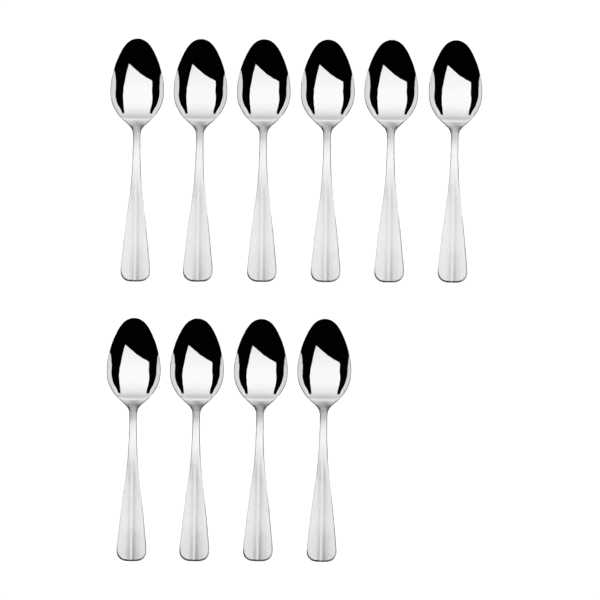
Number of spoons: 10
